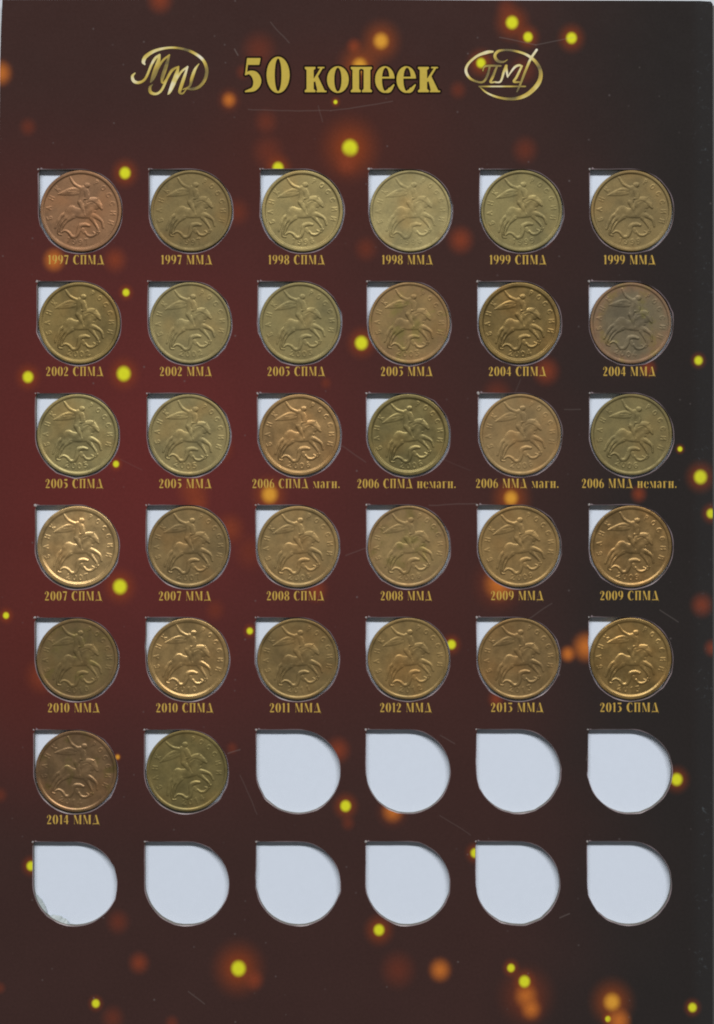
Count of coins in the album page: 32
